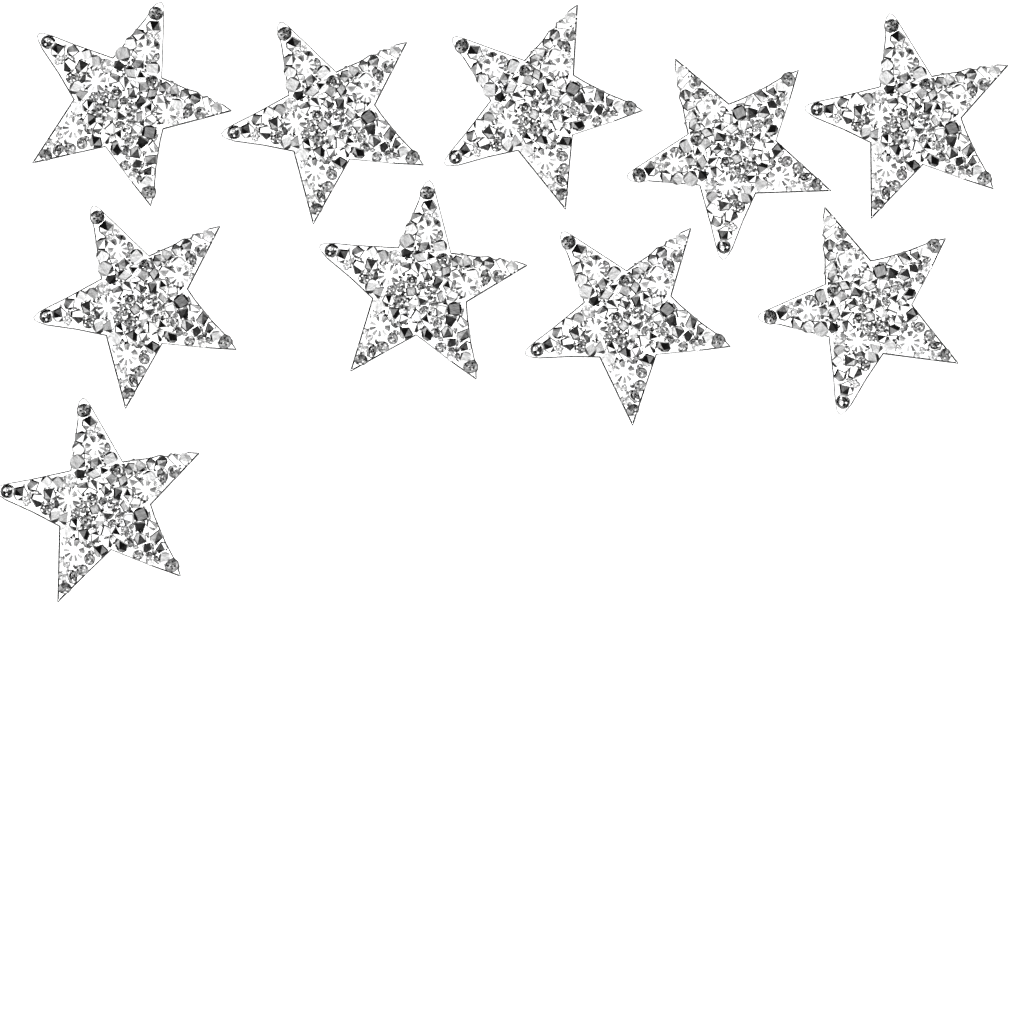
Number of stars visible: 10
